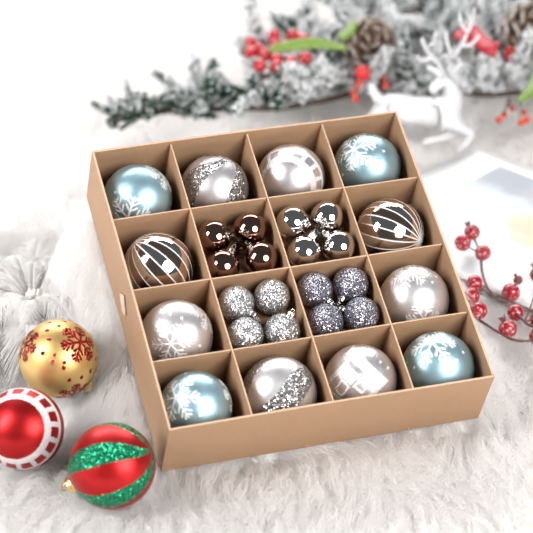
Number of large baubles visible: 15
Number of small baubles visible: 16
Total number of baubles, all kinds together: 31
